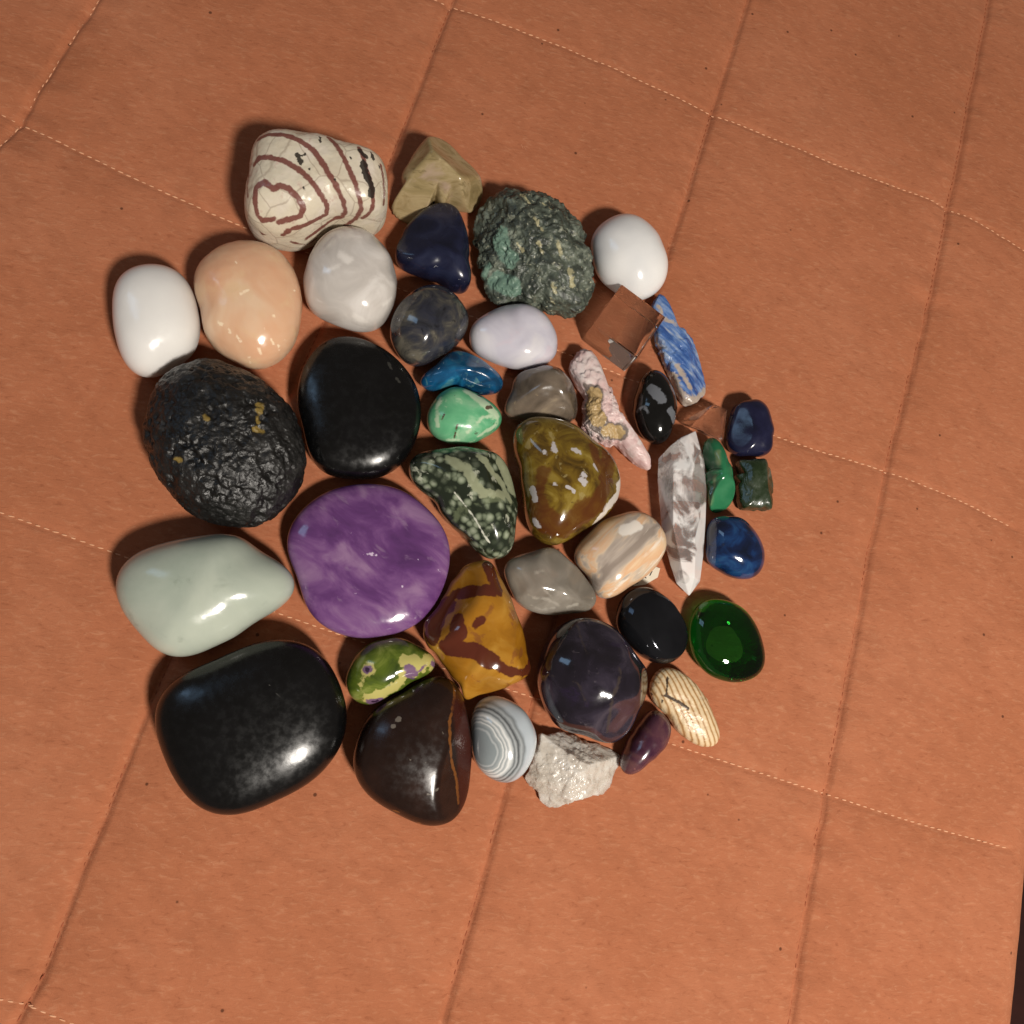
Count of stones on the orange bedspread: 42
